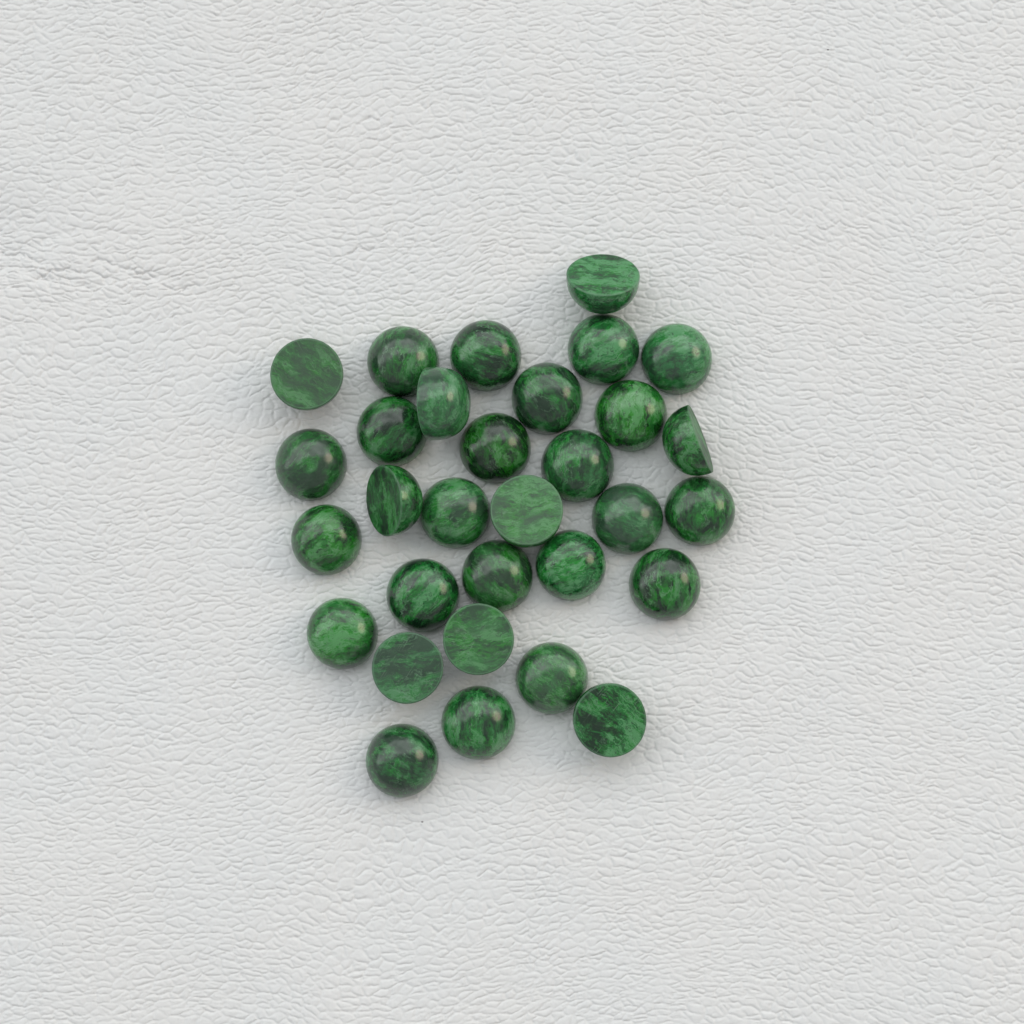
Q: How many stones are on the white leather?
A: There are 31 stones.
